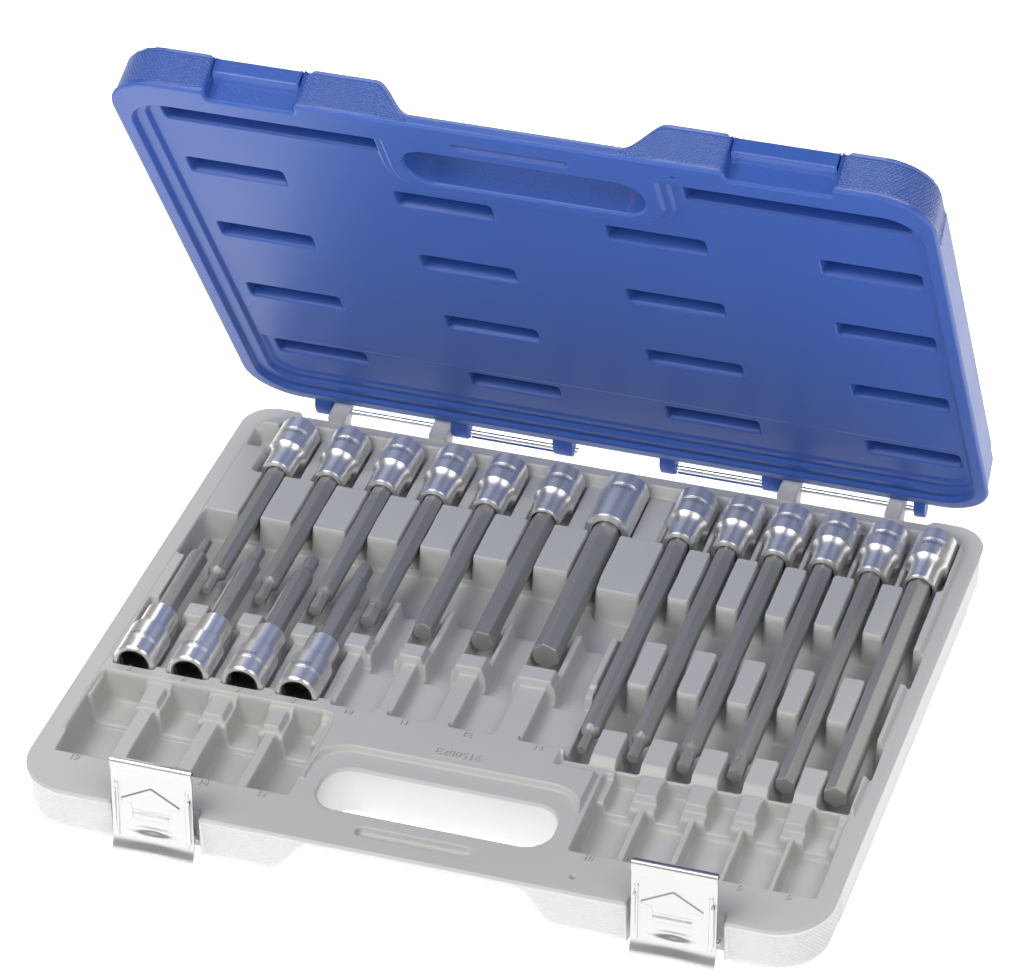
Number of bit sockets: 17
